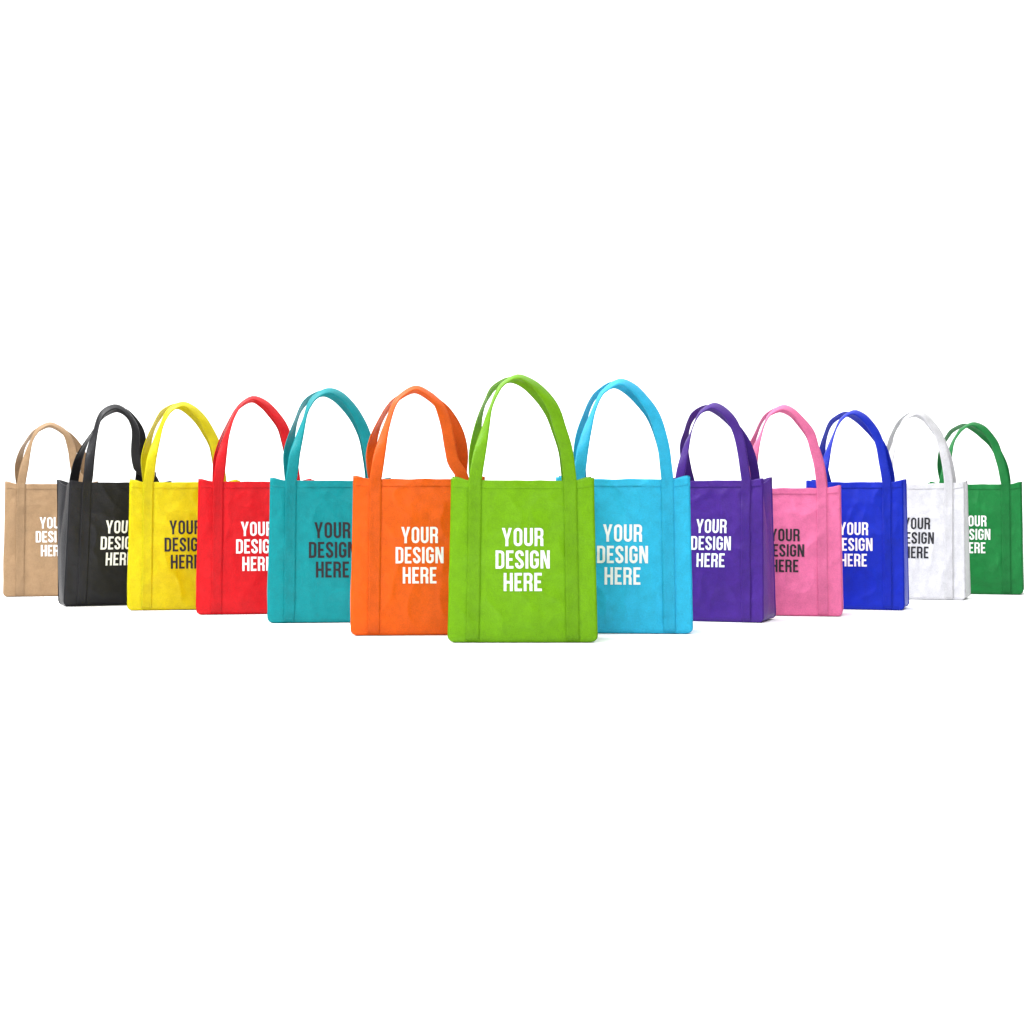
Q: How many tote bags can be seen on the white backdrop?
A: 13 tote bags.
